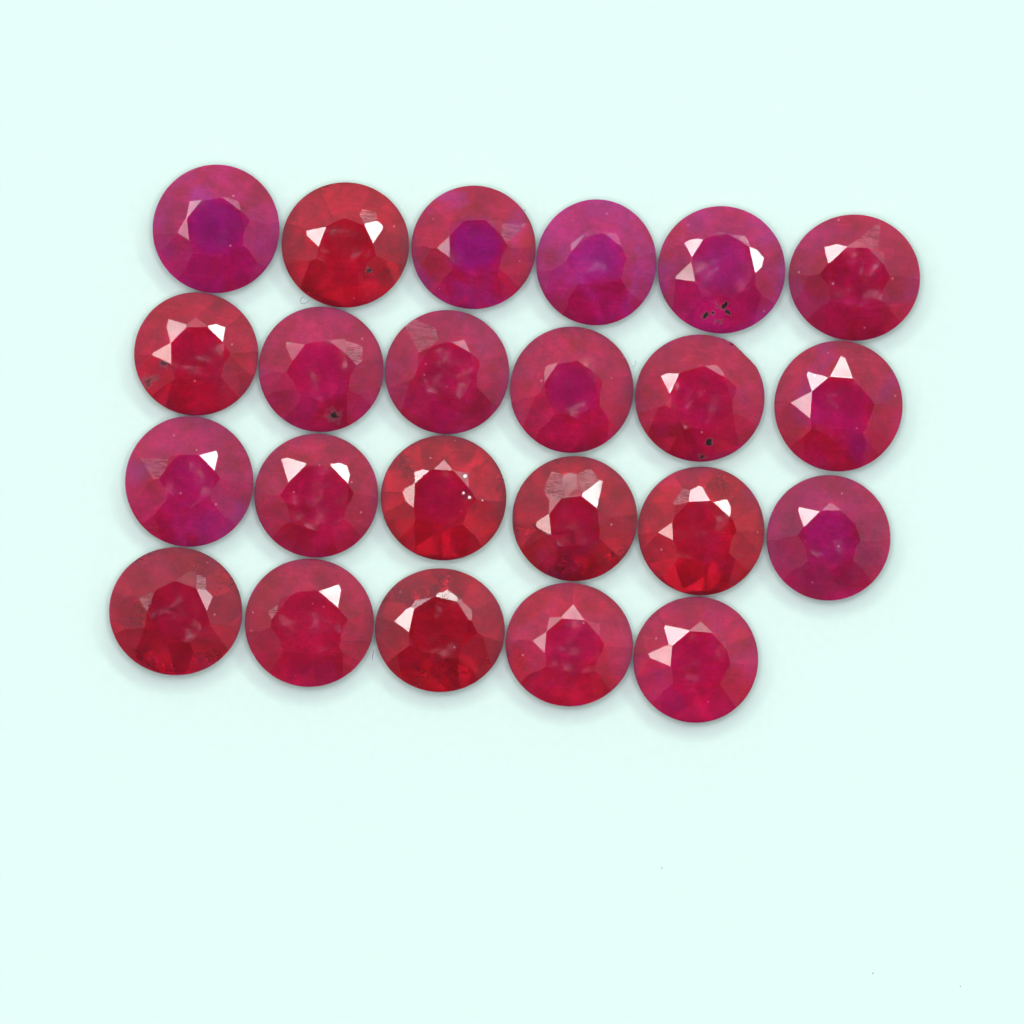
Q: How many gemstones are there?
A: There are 23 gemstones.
